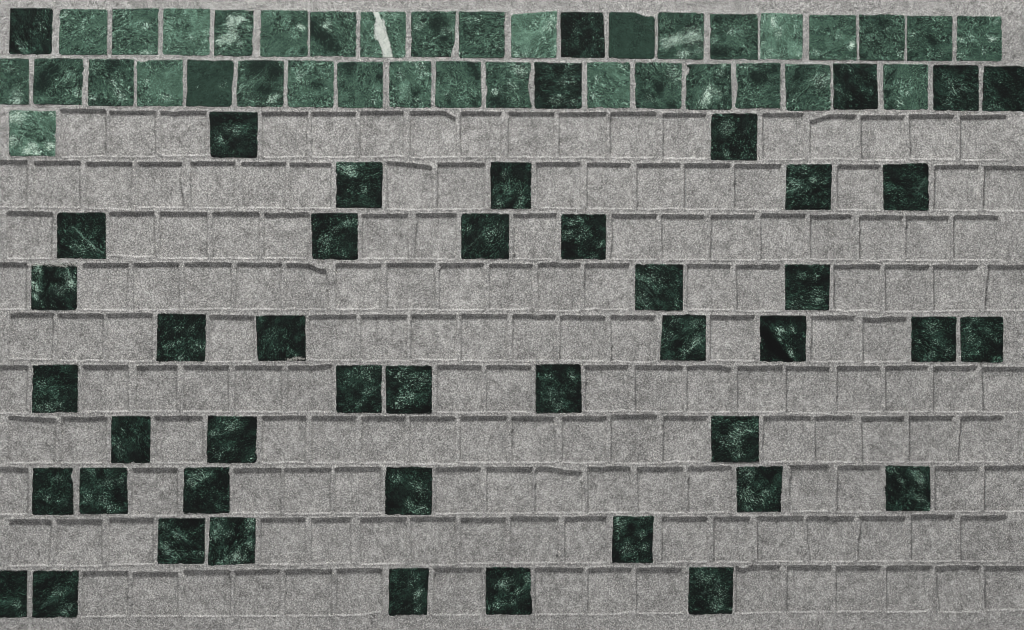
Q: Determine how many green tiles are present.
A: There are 36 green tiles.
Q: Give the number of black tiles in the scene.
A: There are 46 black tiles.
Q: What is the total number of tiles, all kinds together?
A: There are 82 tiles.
